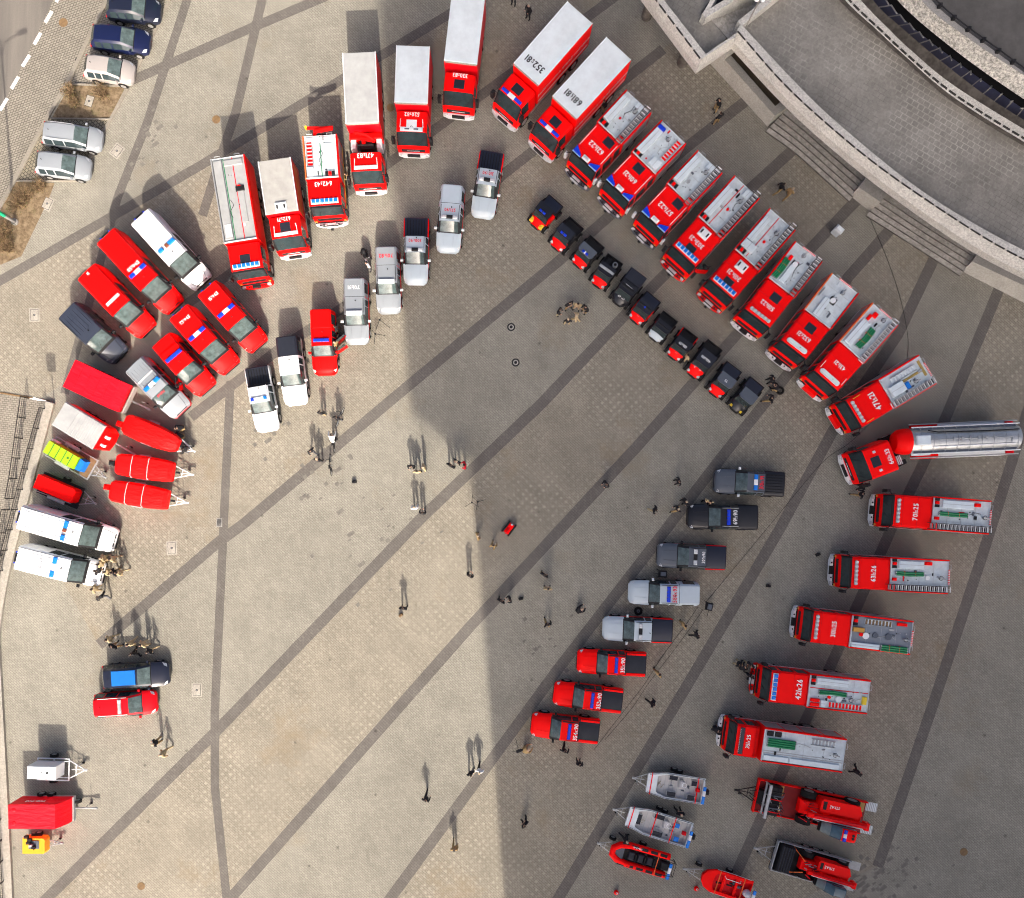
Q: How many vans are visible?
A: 10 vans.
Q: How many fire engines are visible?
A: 16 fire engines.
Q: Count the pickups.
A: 16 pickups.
